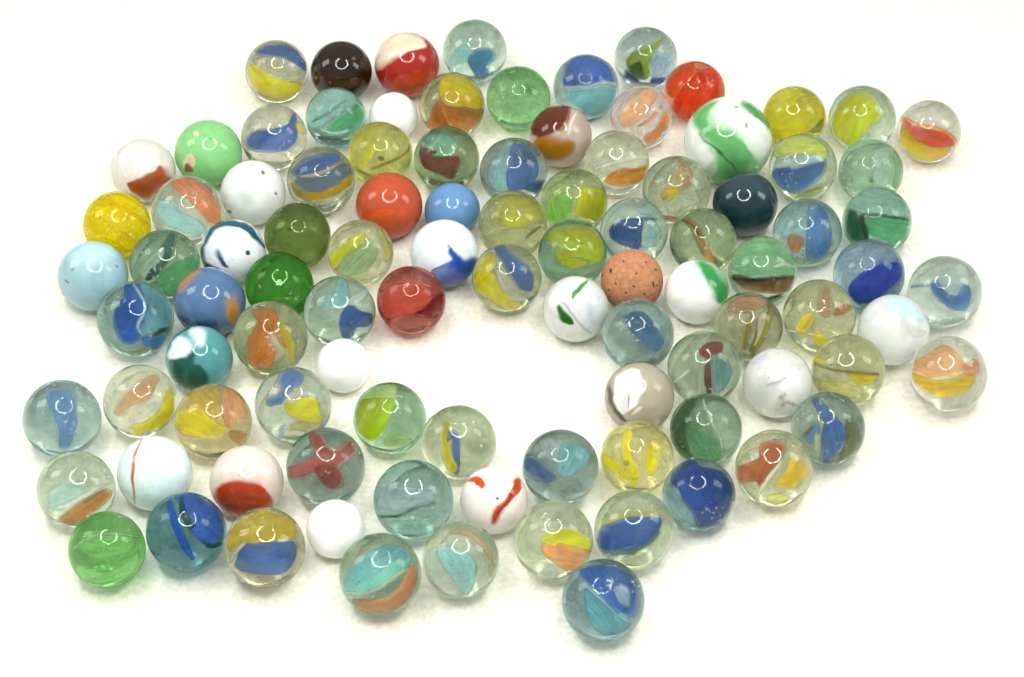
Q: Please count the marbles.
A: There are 98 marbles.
